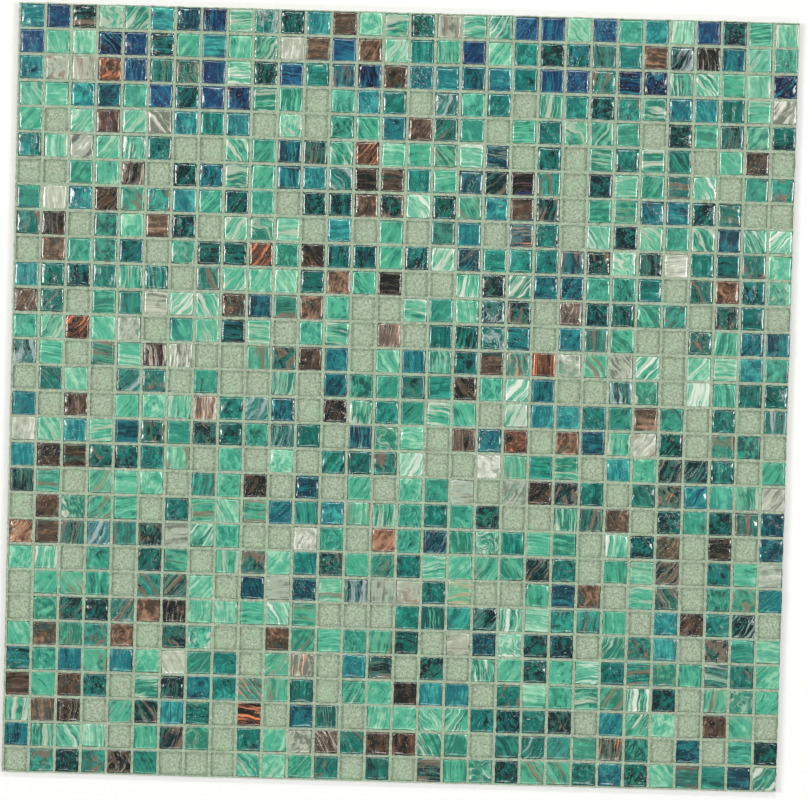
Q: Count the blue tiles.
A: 23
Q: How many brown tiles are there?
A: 73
